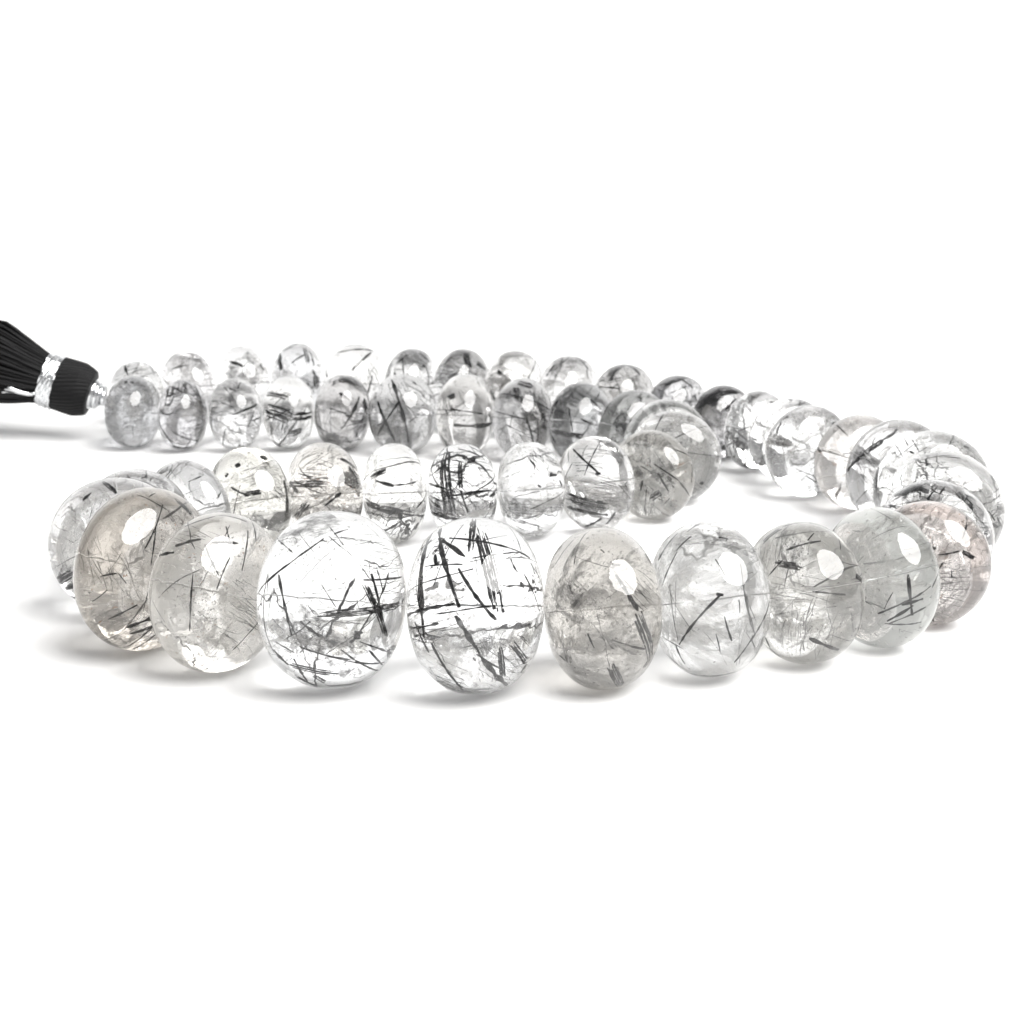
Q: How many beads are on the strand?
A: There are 51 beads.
